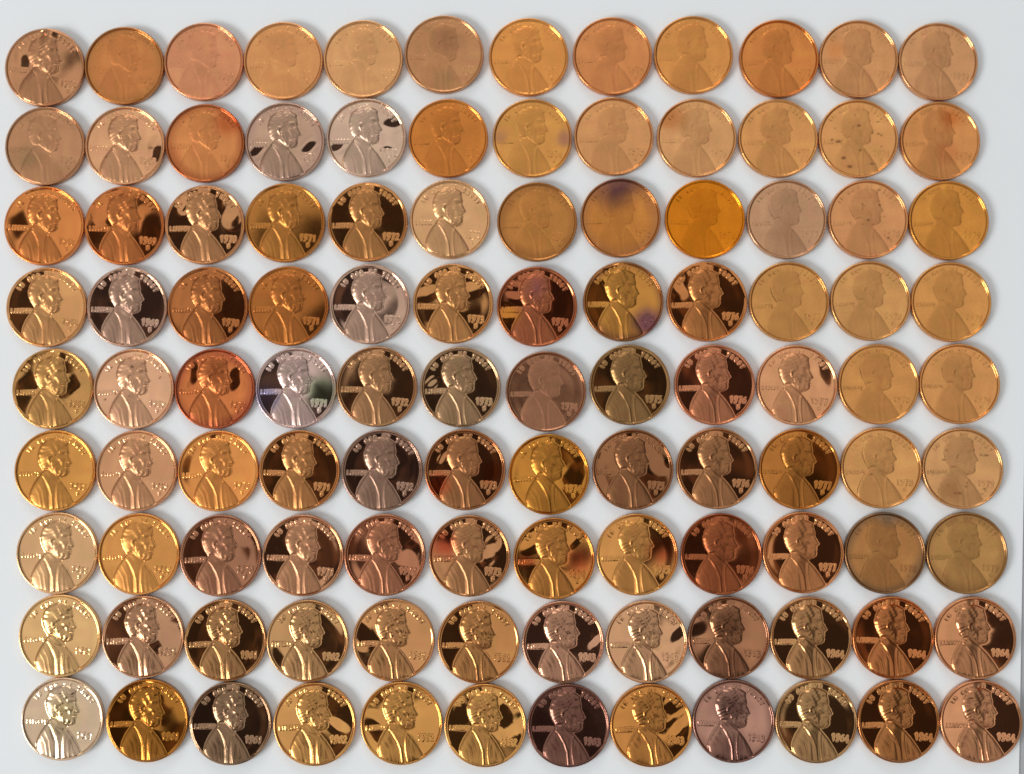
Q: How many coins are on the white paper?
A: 108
